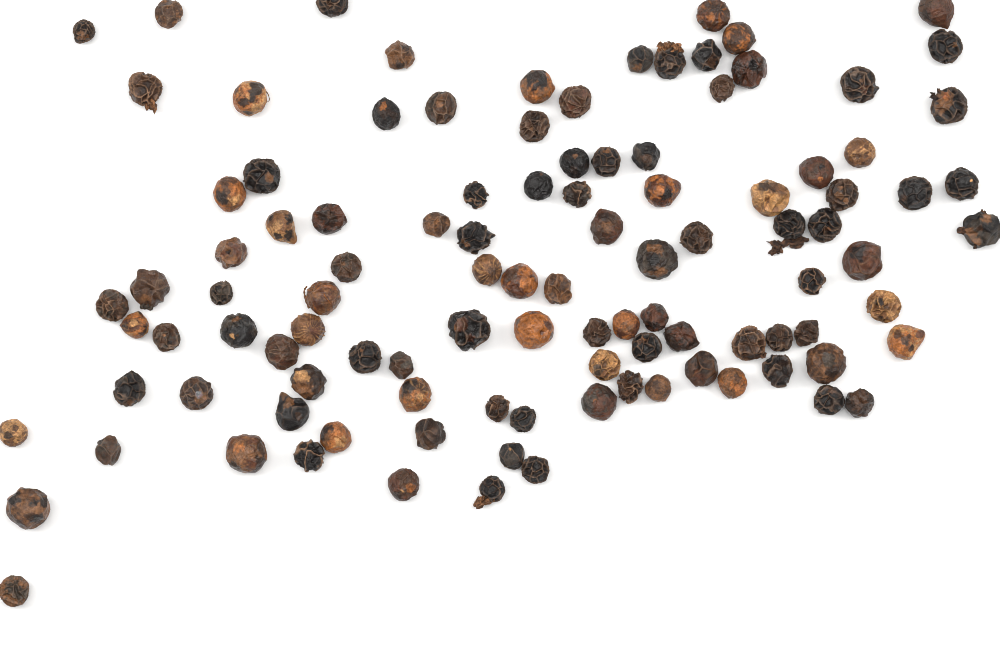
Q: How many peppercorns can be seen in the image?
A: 106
